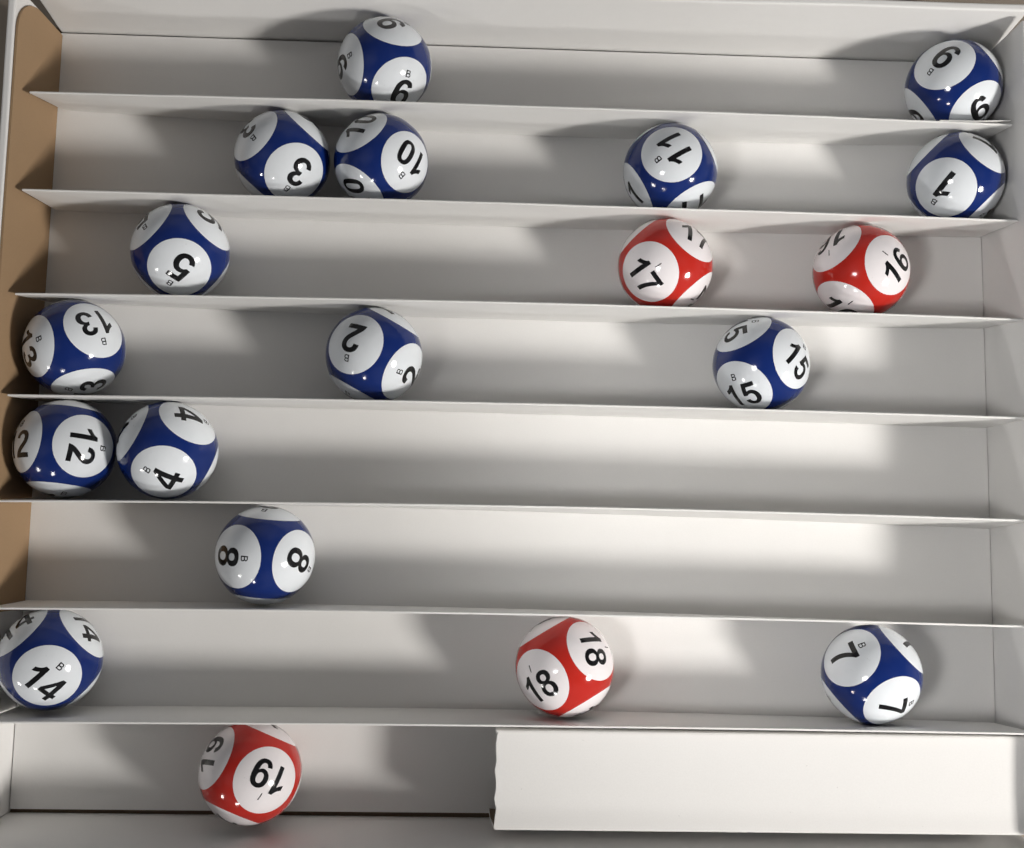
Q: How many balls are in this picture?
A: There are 19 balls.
